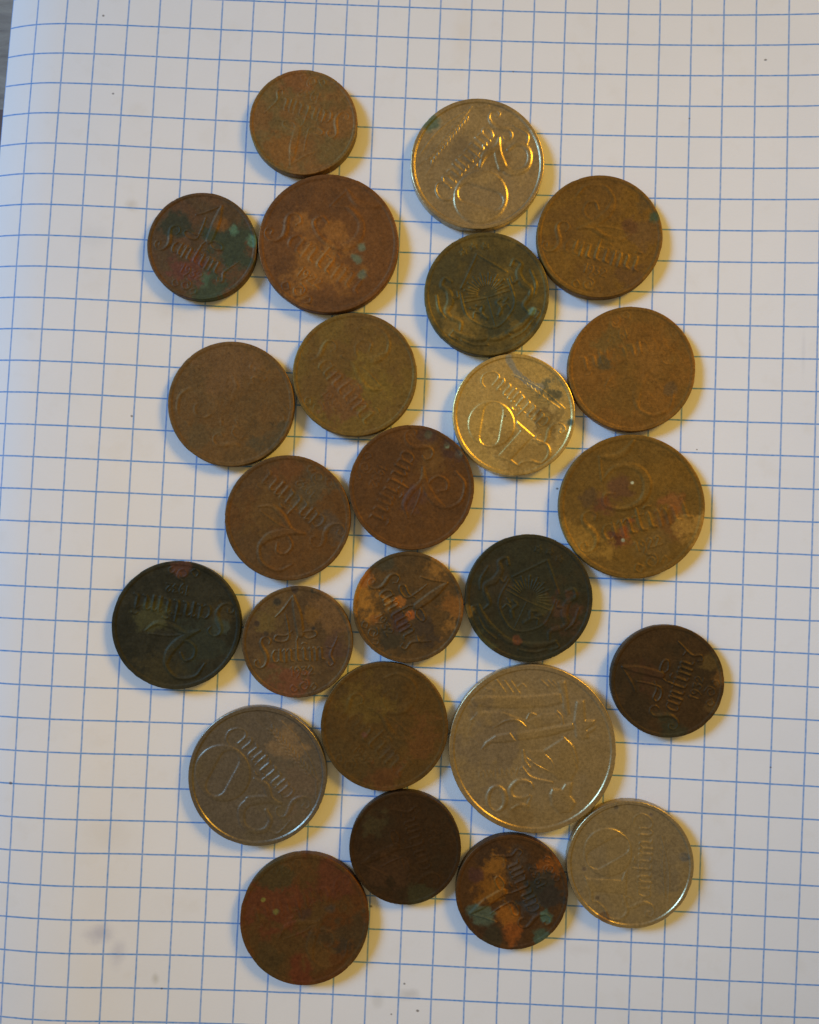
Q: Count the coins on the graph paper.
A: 25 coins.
